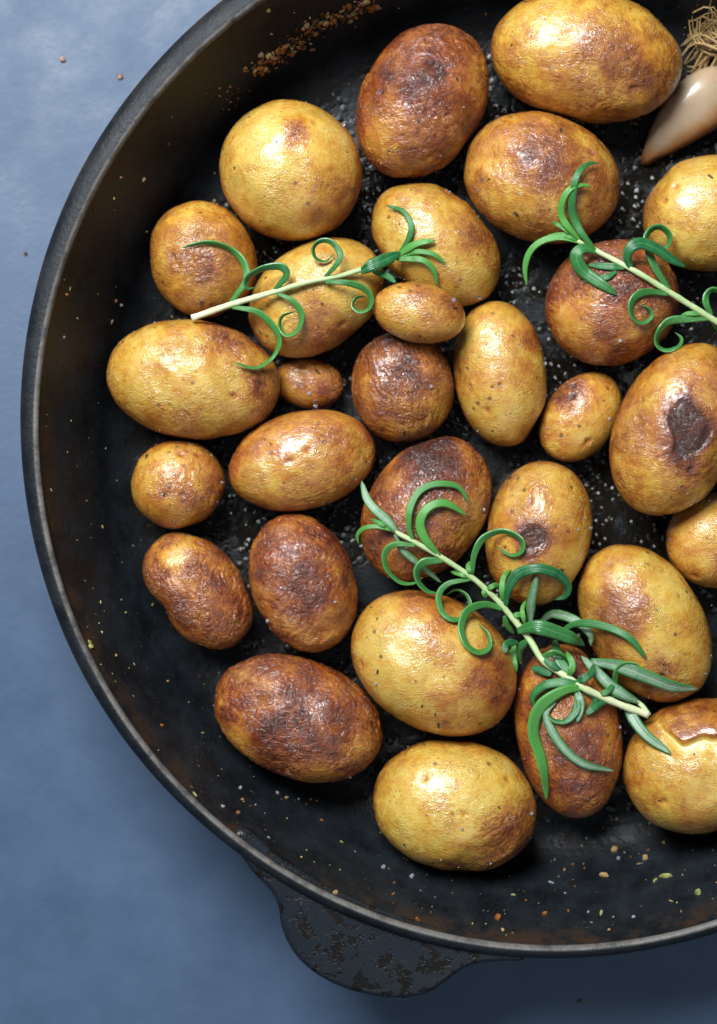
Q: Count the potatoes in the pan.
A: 29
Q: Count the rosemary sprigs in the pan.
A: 3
